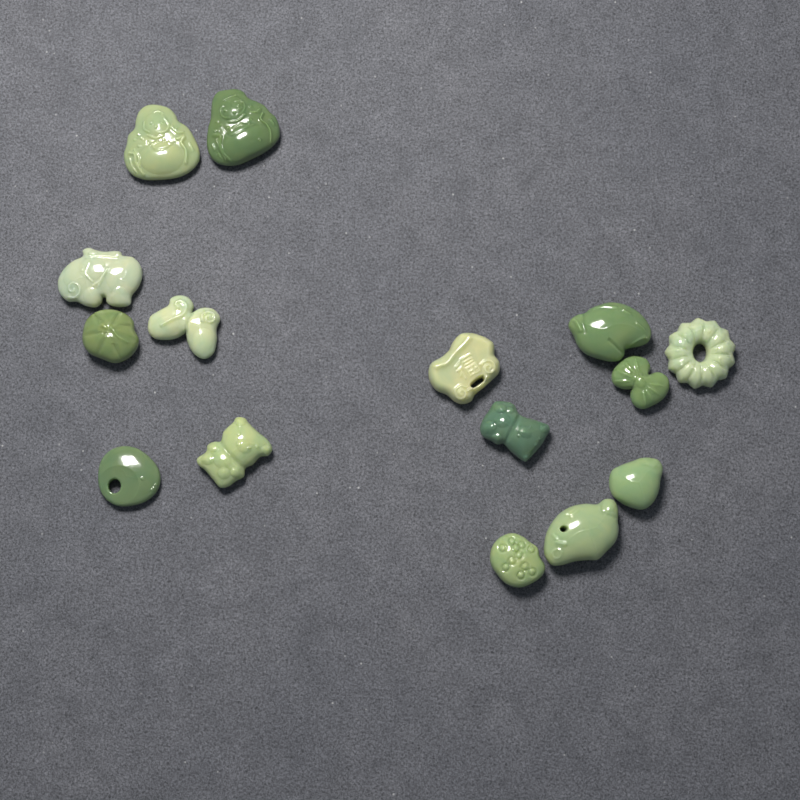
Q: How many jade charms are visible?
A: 15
